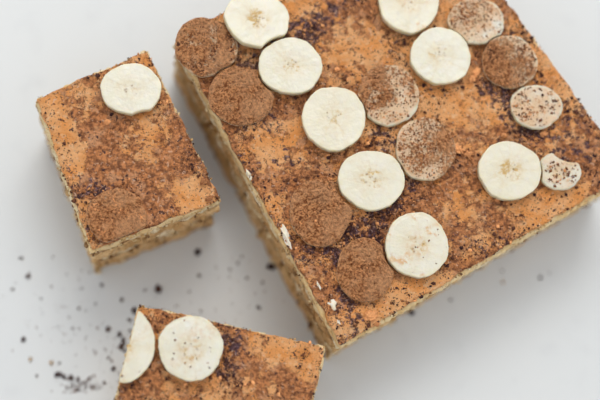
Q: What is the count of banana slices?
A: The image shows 22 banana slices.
